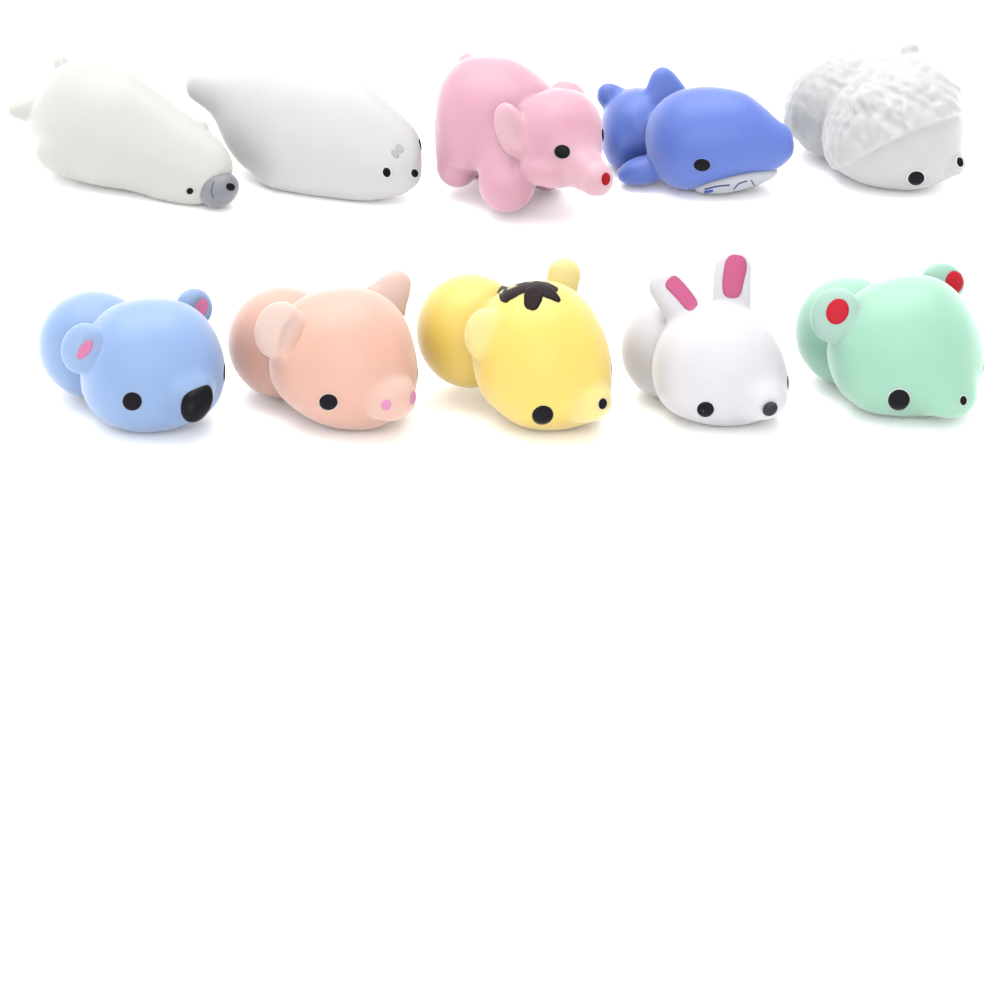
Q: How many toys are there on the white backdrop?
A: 10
